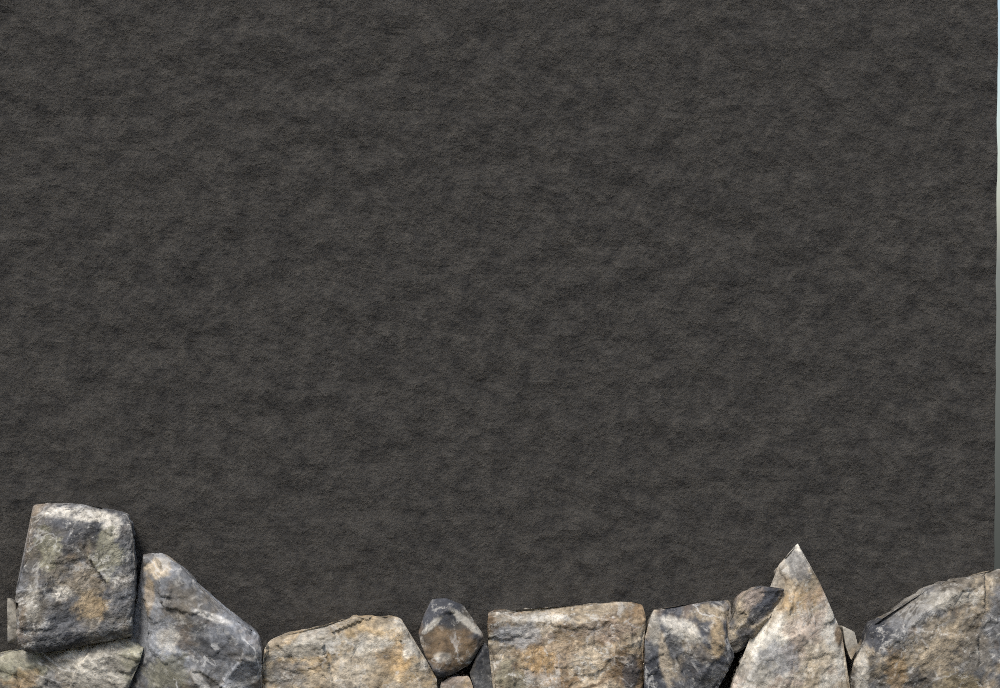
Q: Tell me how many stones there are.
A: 14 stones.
